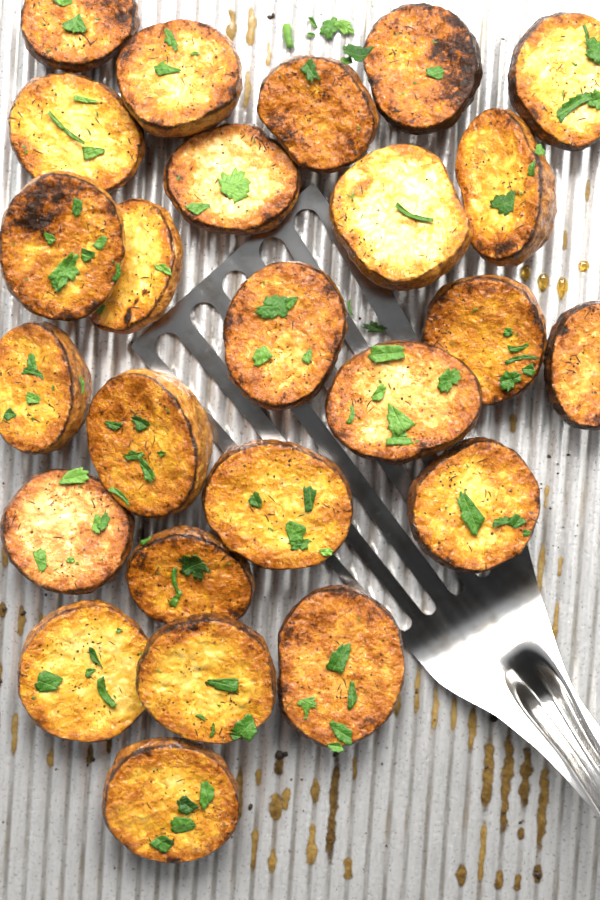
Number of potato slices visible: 25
